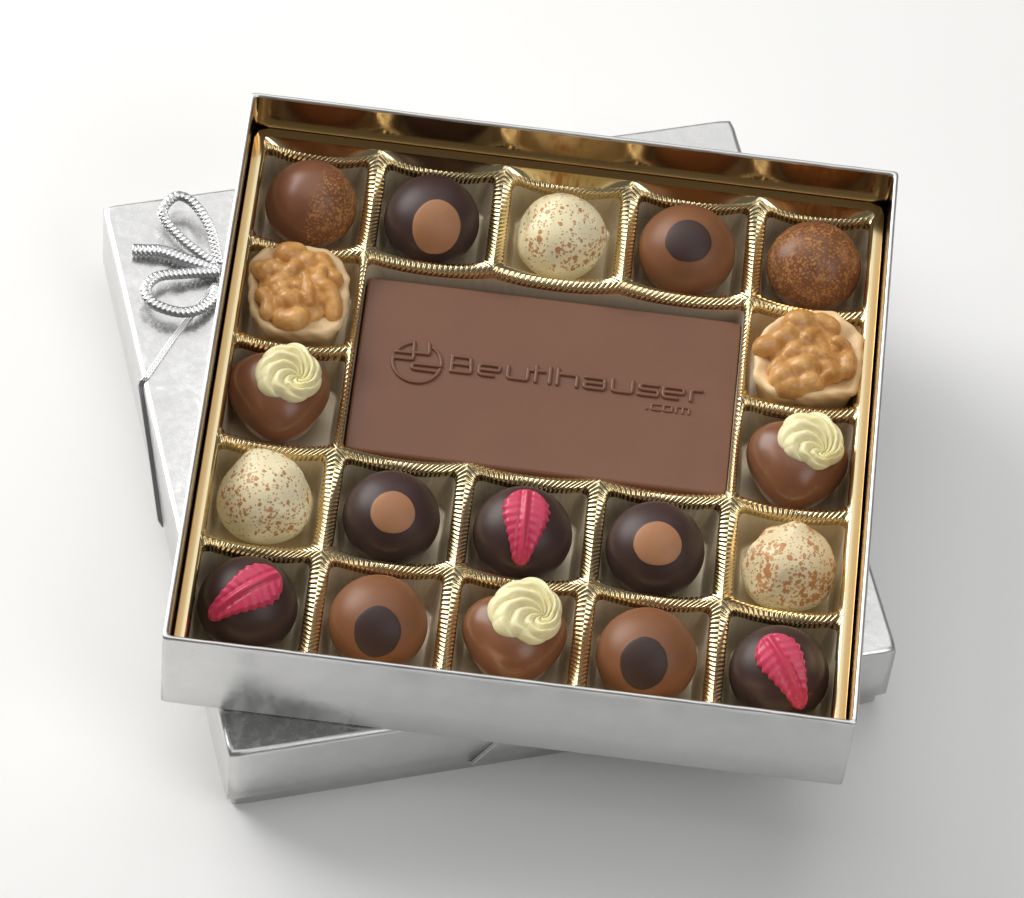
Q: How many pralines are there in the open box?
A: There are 19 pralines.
